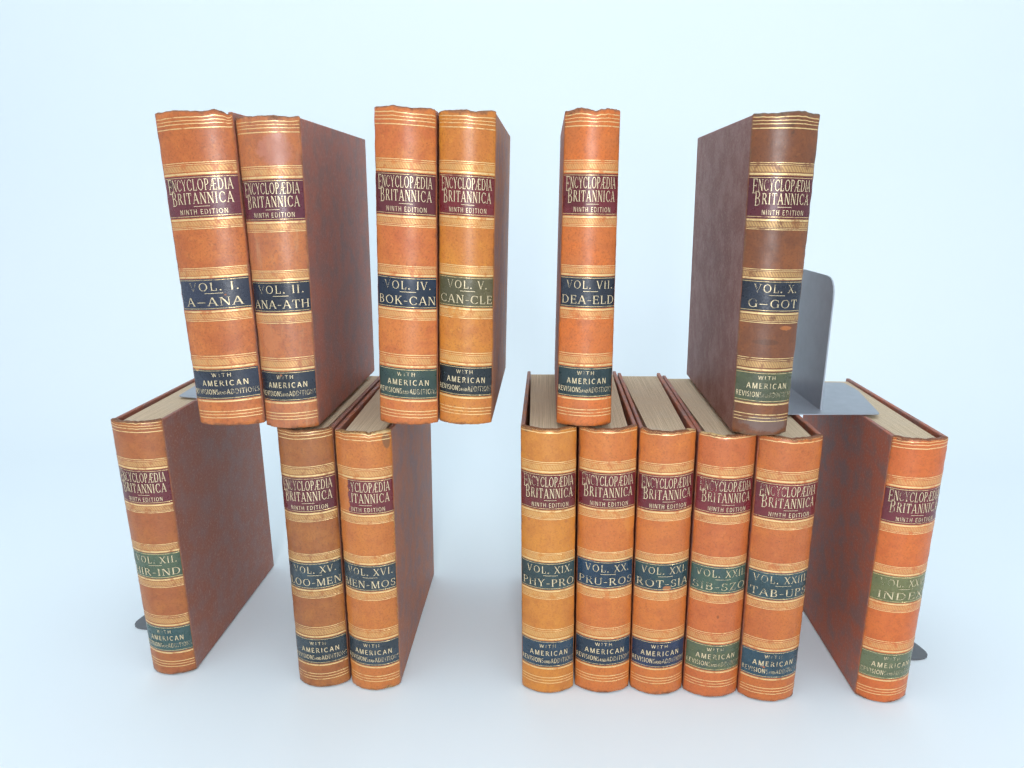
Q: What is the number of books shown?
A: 15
